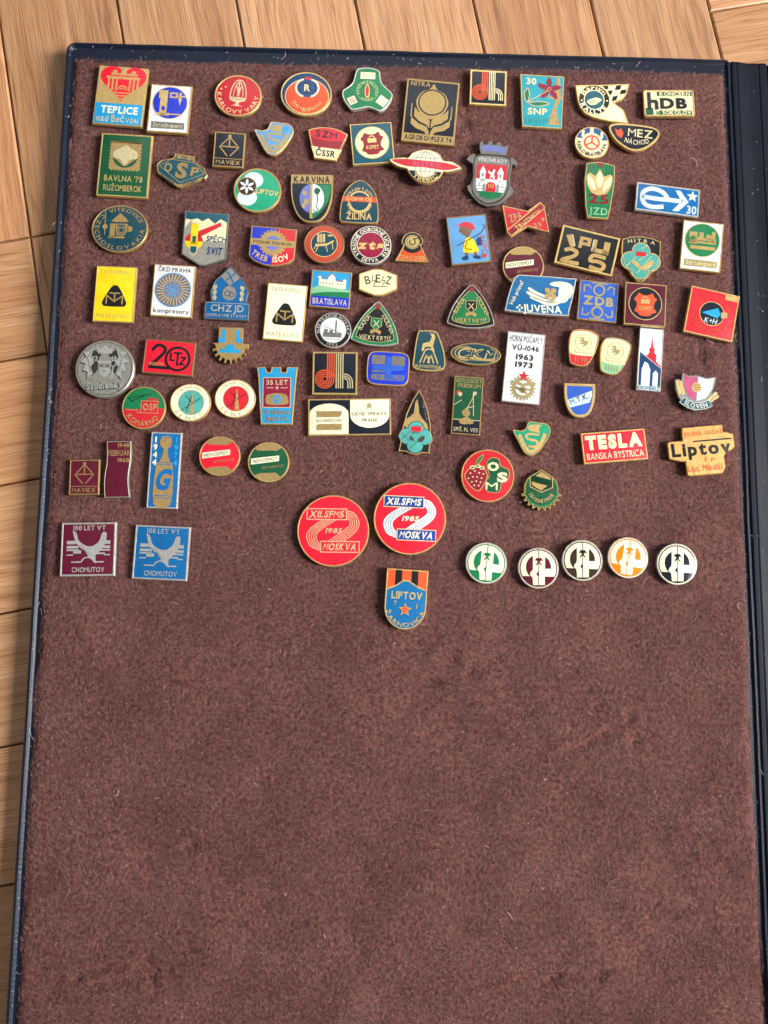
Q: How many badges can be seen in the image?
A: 90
